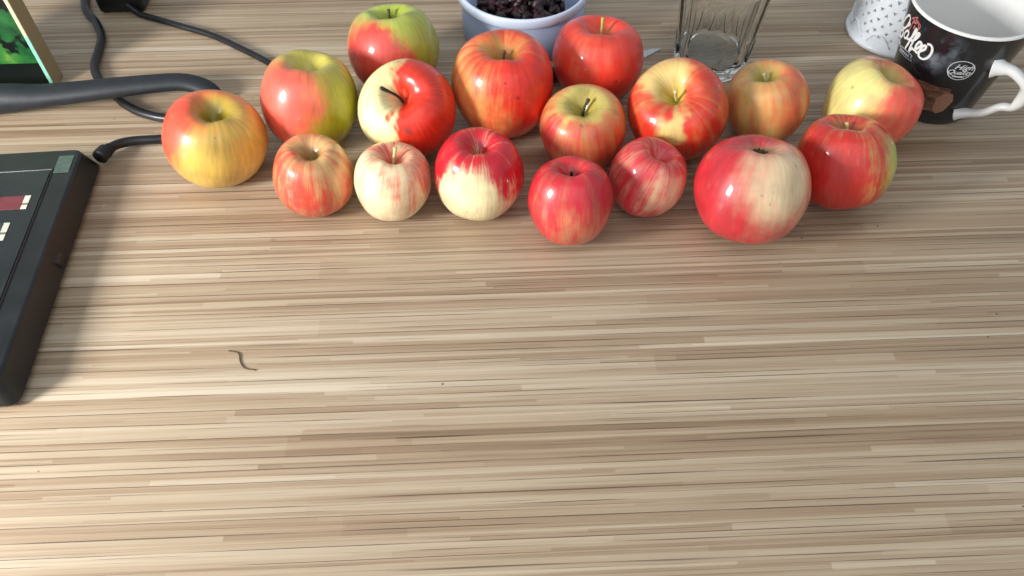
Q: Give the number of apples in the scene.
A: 17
